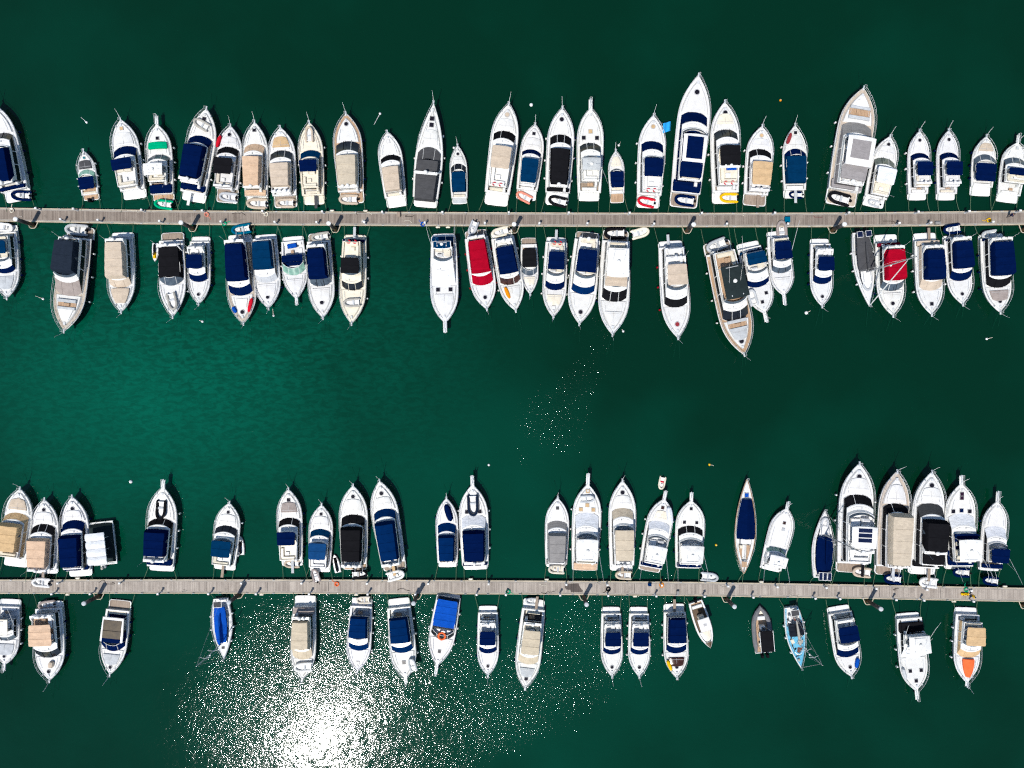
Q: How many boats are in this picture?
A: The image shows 103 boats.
